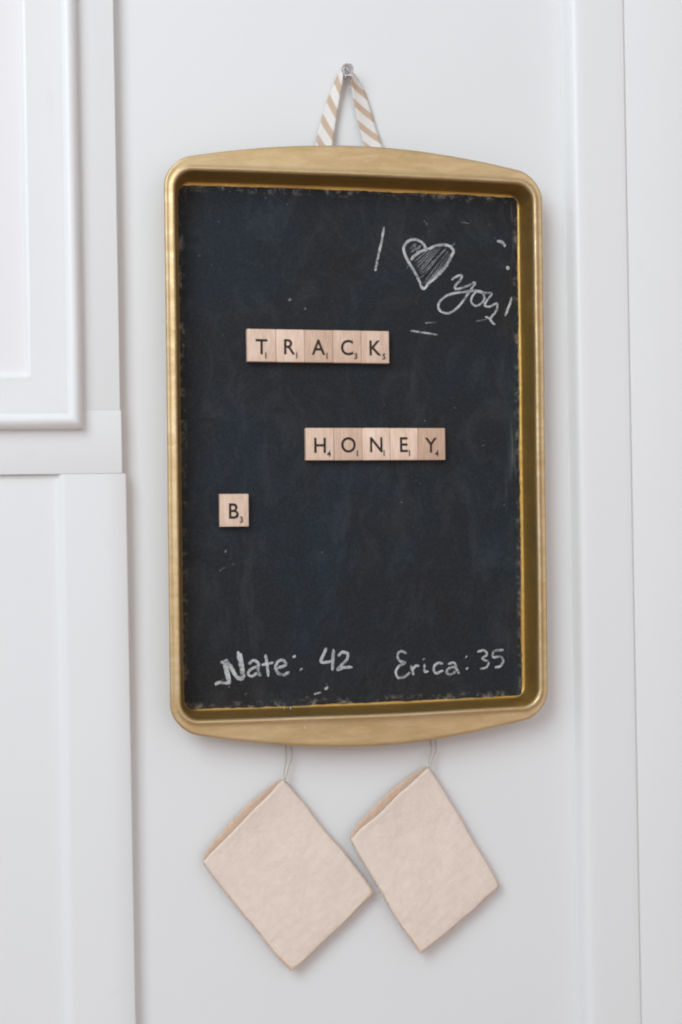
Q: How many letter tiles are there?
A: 11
